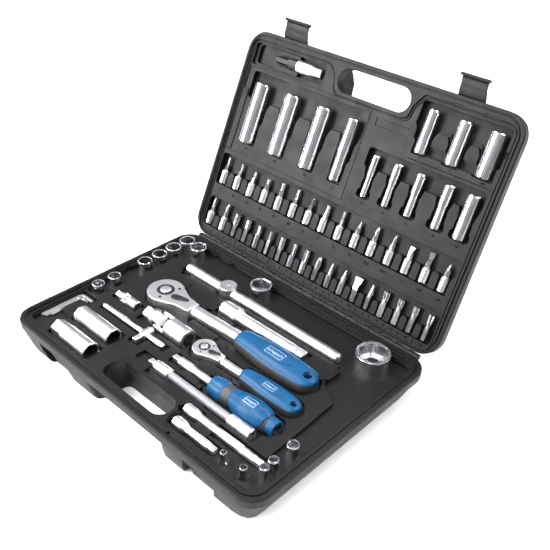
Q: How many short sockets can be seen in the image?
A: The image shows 14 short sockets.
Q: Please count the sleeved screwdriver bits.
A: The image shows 17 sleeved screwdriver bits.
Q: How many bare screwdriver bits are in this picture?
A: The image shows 16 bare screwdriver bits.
